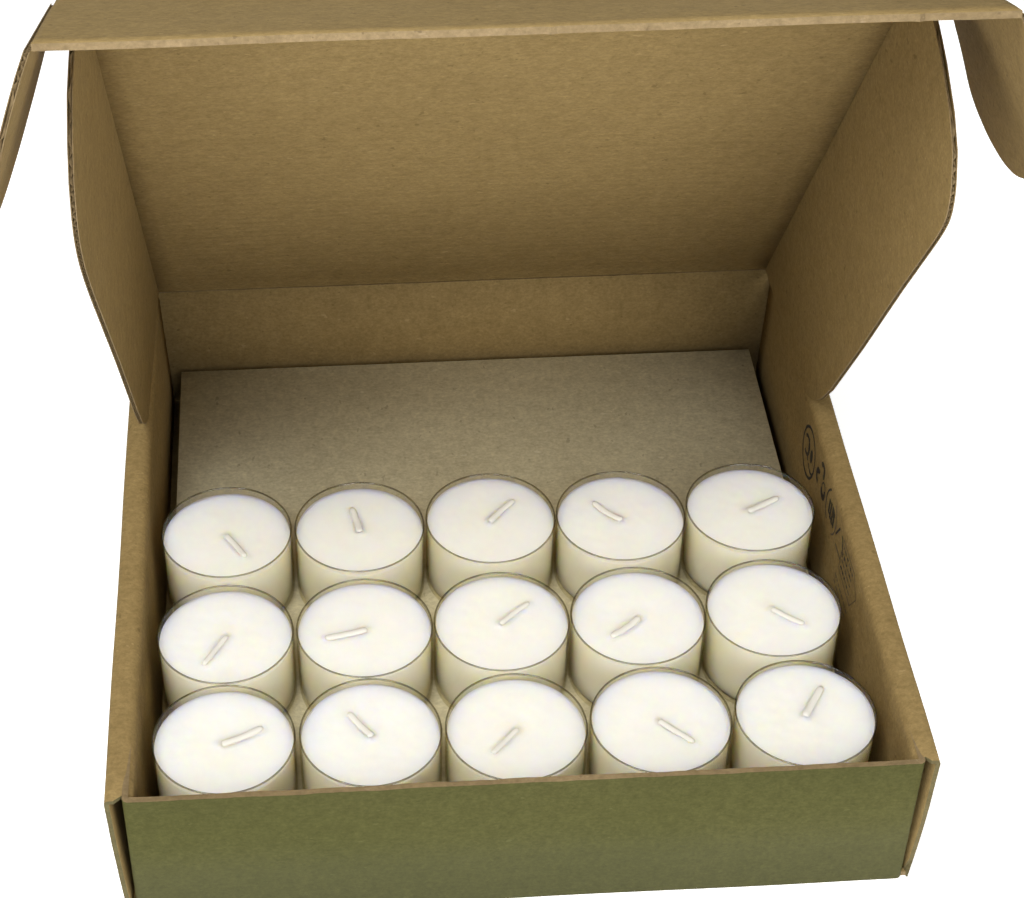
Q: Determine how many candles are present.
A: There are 15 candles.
